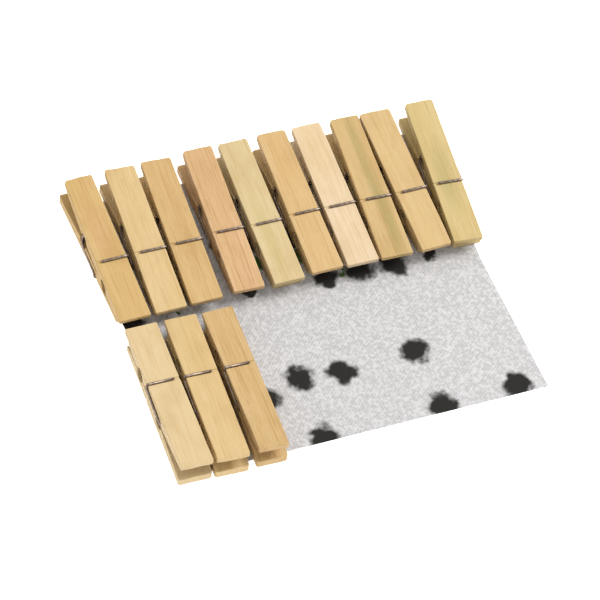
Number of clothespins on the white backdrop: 13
